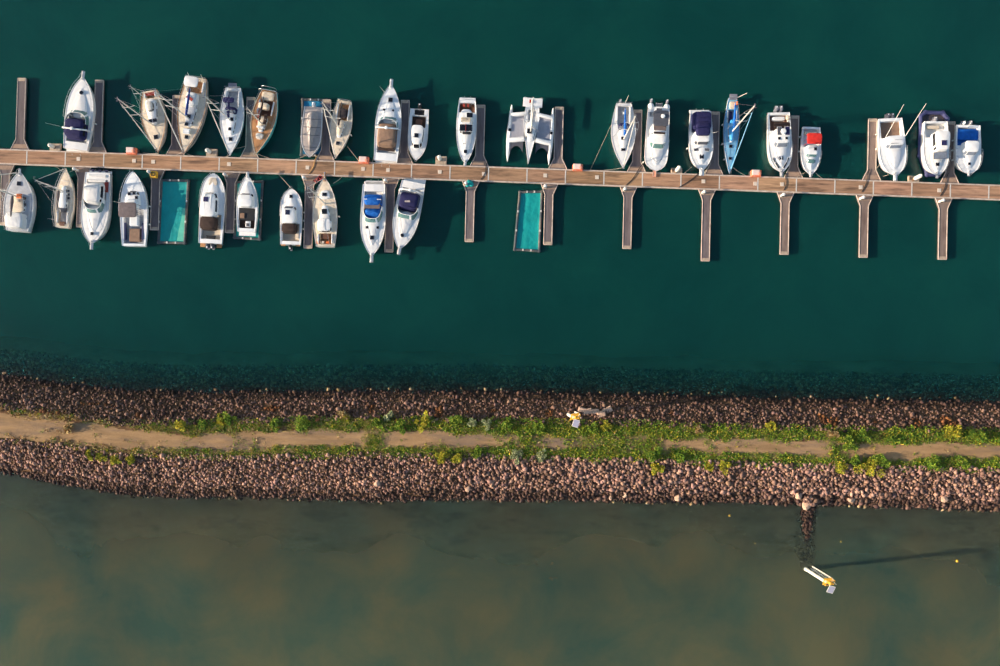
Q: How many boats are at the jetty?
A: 30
